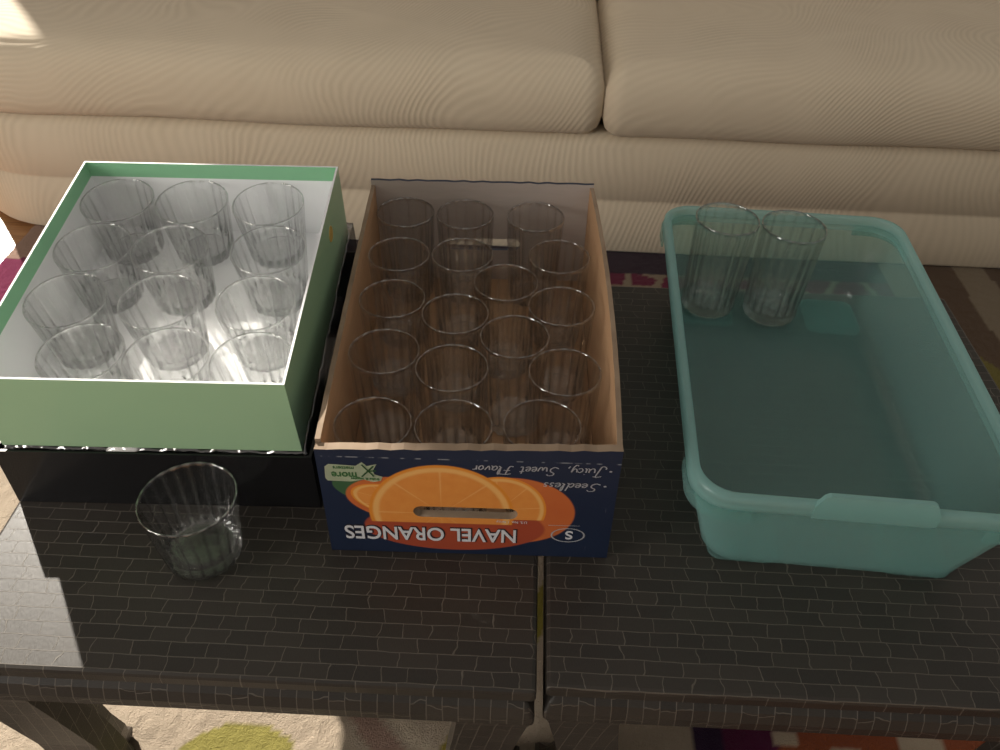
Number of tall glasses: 19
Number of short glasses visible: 13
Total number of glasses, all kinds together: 32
